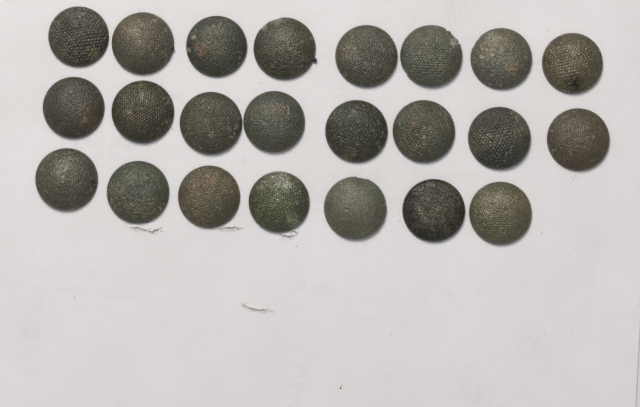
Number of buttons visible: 23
